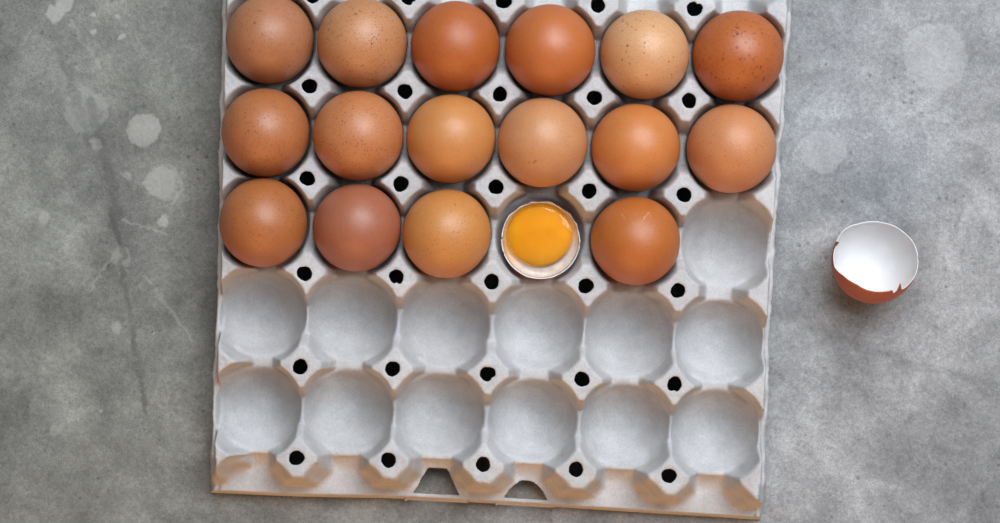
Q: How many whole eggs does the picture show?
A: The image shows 16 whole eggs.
